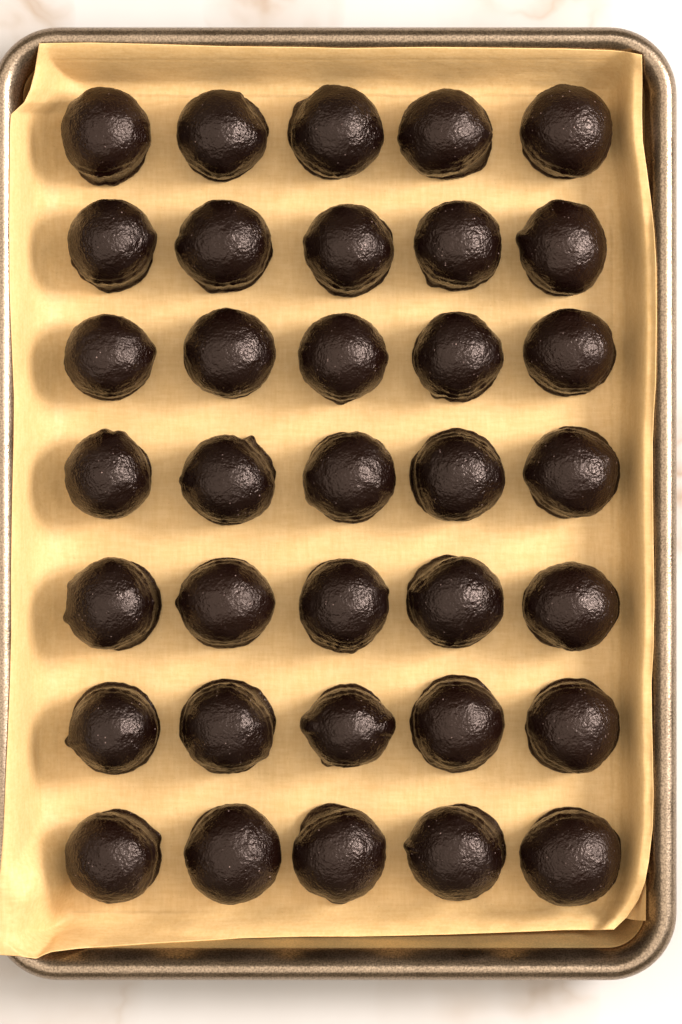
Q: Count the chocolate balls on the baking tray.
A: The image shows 35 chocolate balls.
